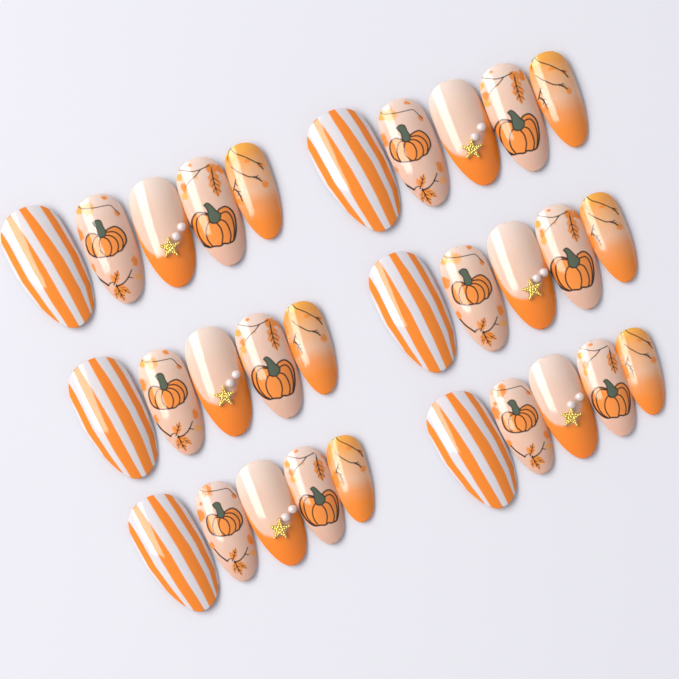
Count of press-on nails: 30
